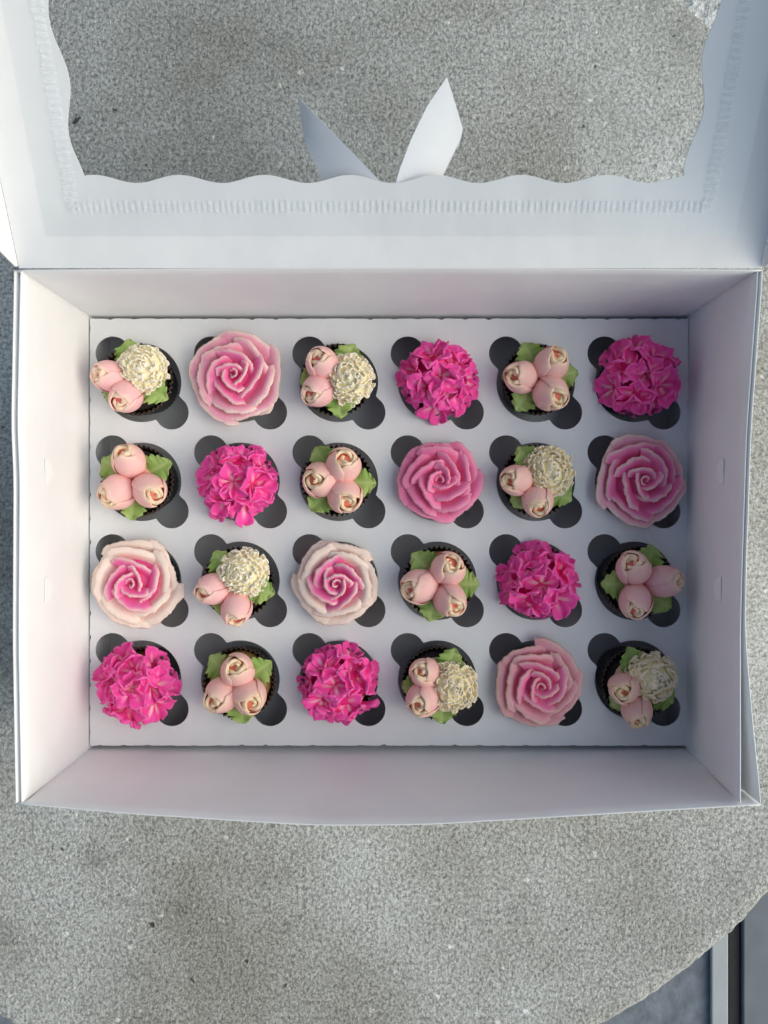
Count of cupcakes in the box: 24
